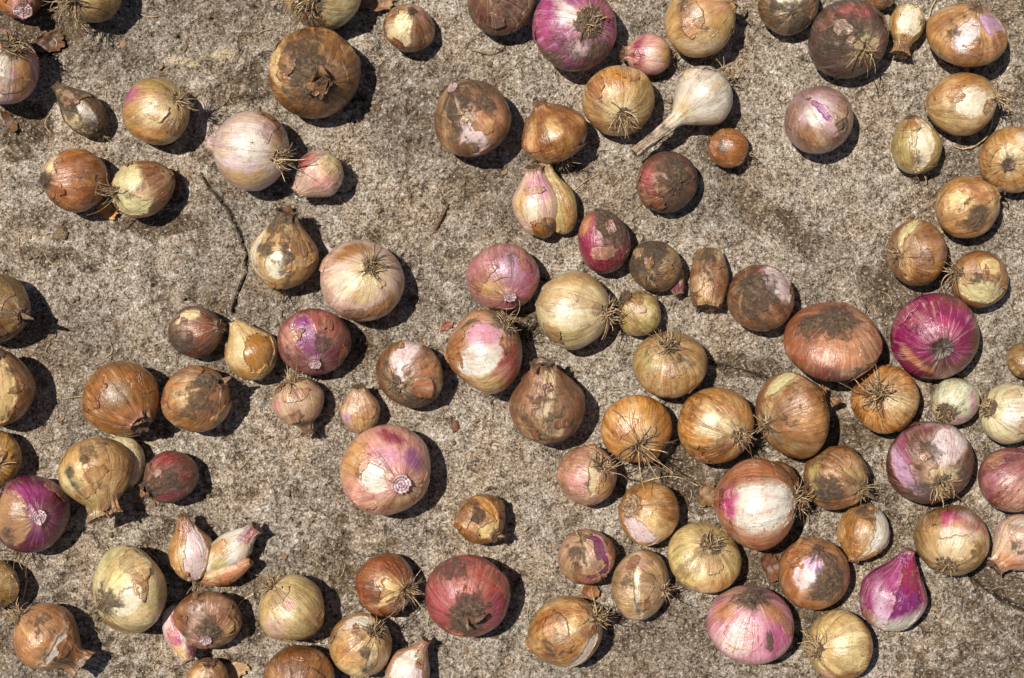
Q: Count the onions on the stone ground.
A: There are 101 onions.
